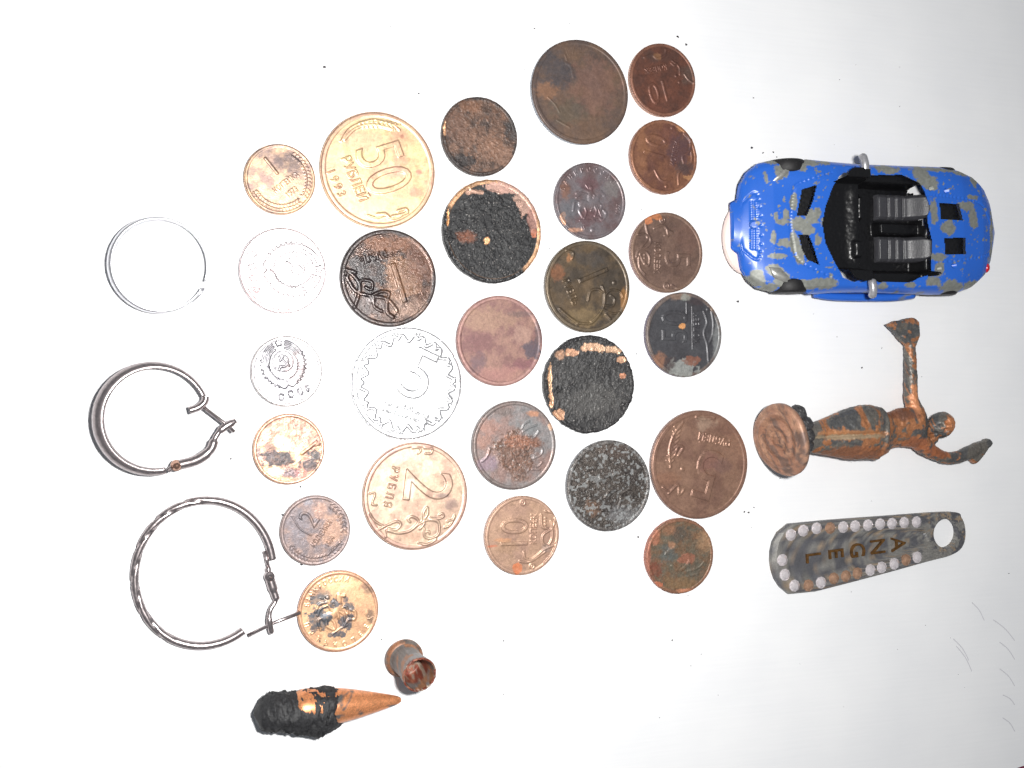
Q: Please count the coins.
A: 26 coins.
